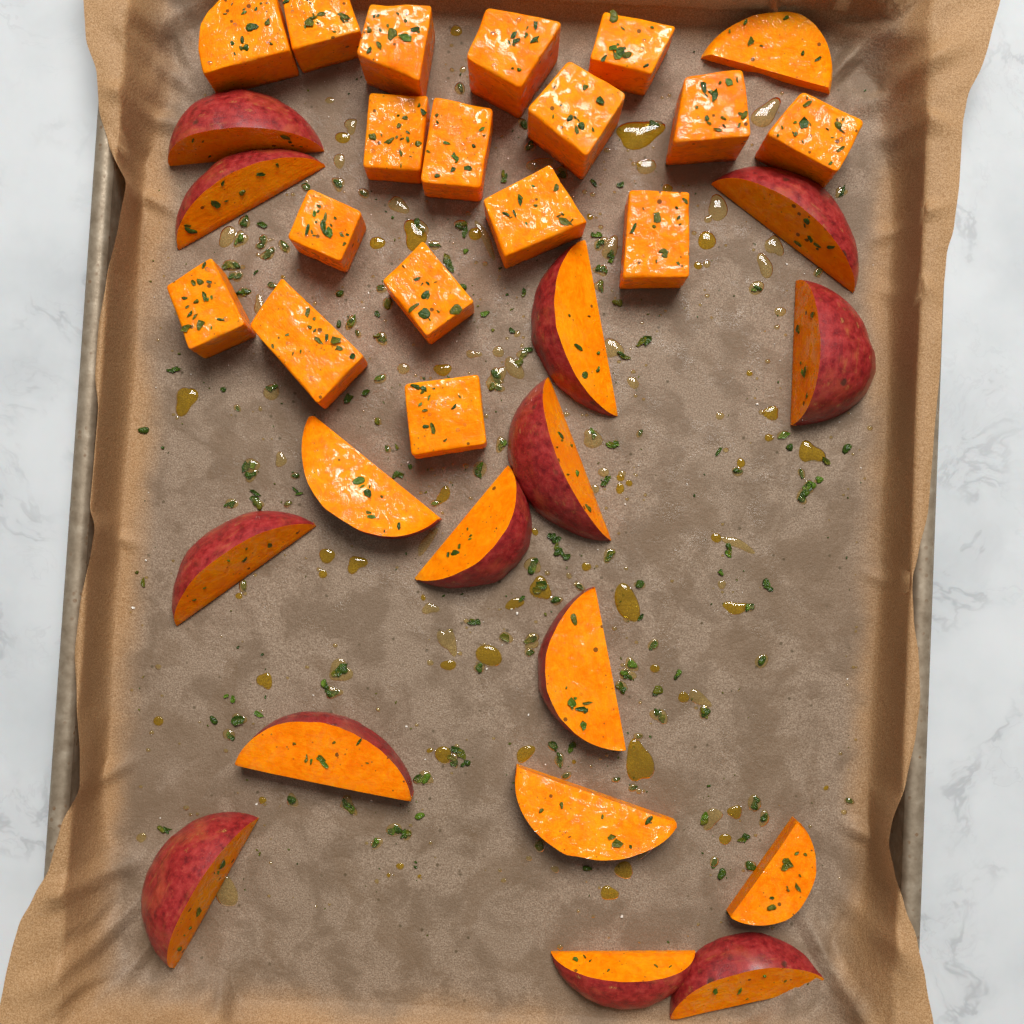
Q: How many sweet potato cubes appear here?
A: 17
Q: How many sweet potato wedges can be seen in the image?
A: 17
